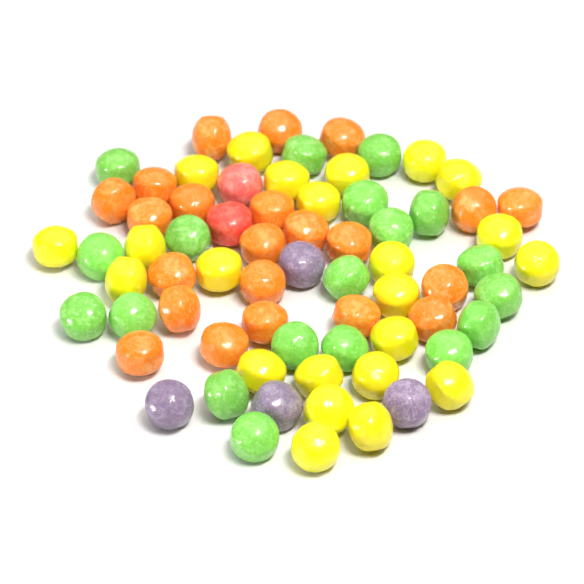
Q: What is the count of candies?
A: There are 70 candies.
